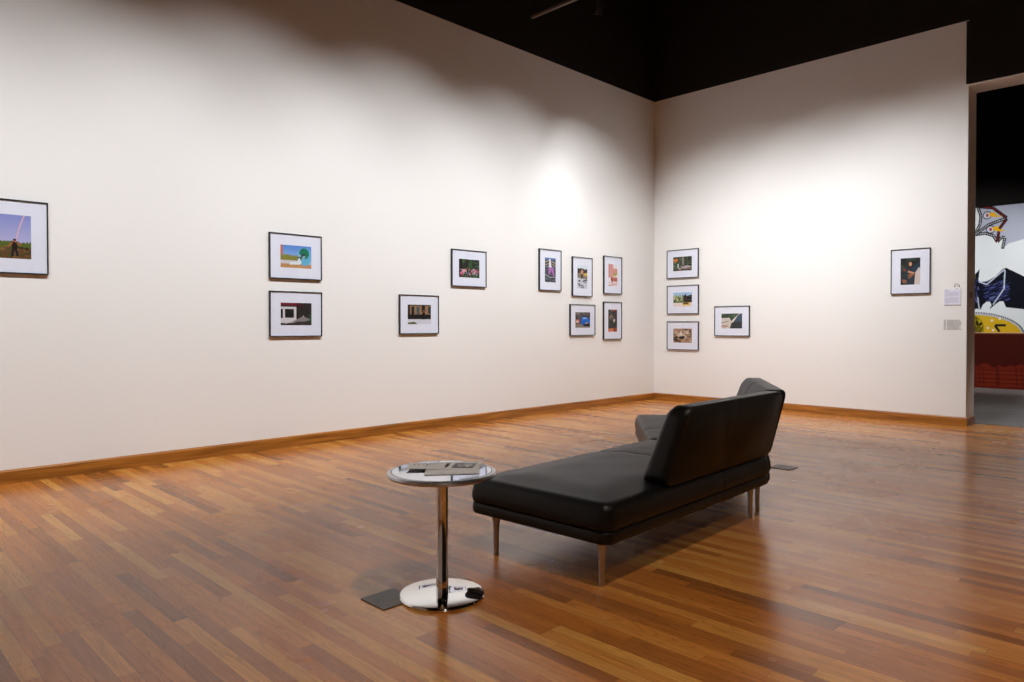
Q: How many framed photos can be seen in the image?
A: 15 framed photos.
